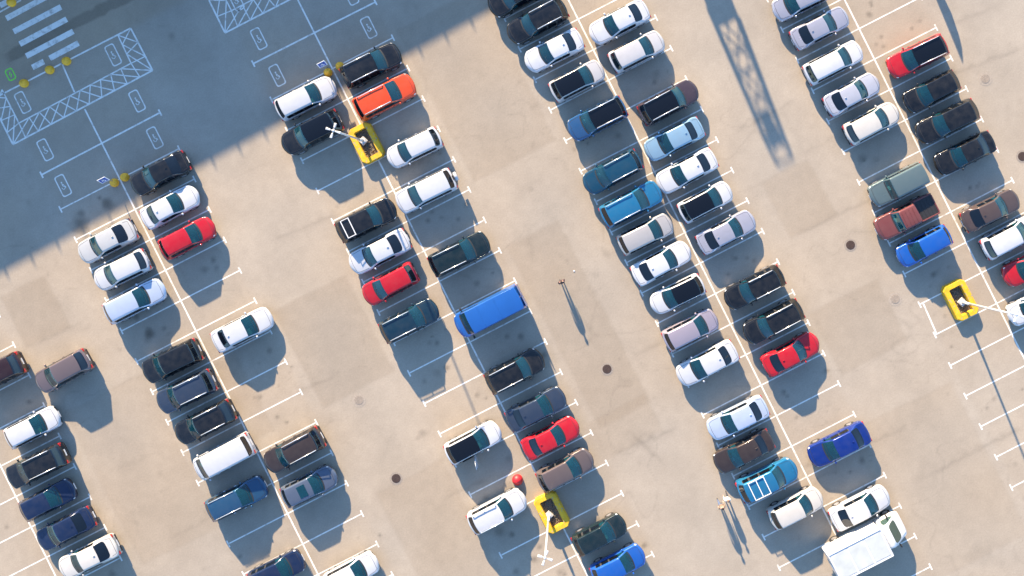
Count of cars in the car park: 86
